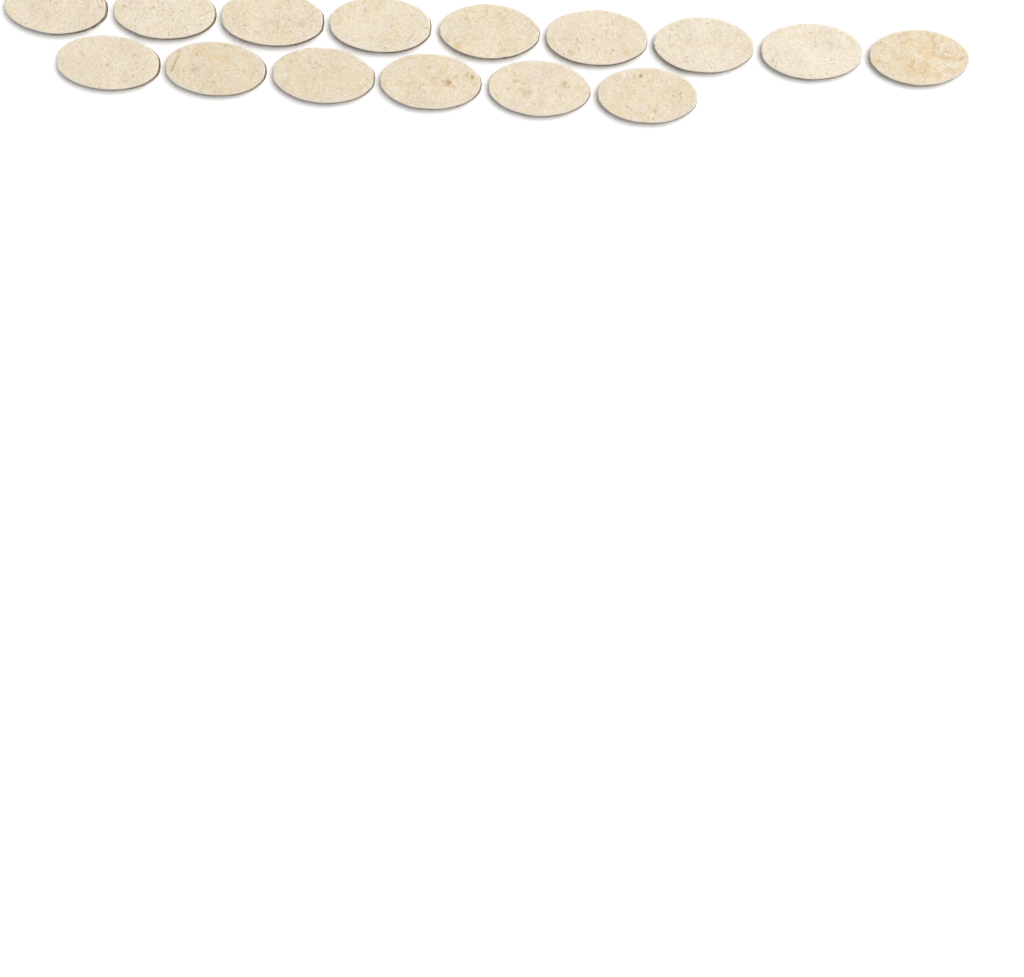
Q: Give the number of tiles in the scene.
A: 15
